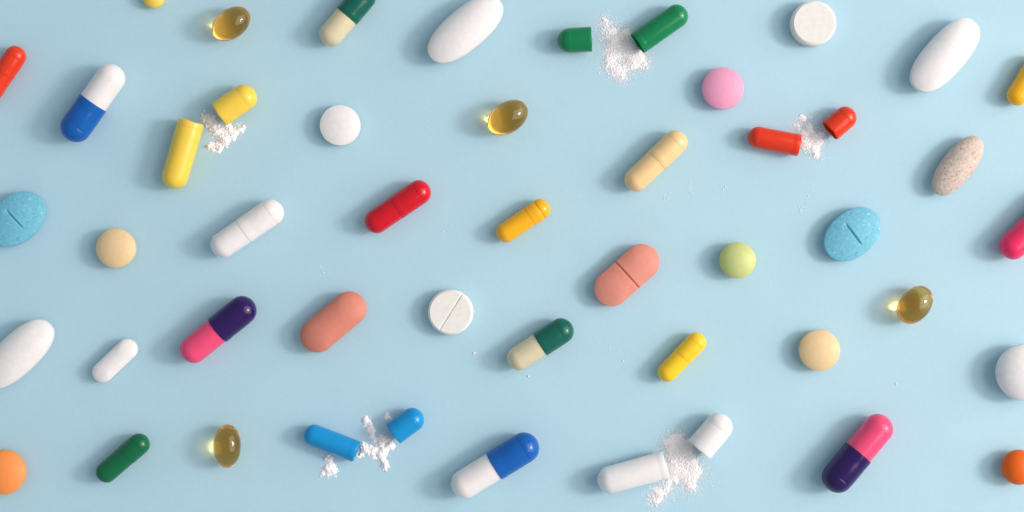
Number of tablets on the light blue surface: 20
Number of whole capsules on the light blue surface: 15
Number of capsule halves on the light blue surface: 10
